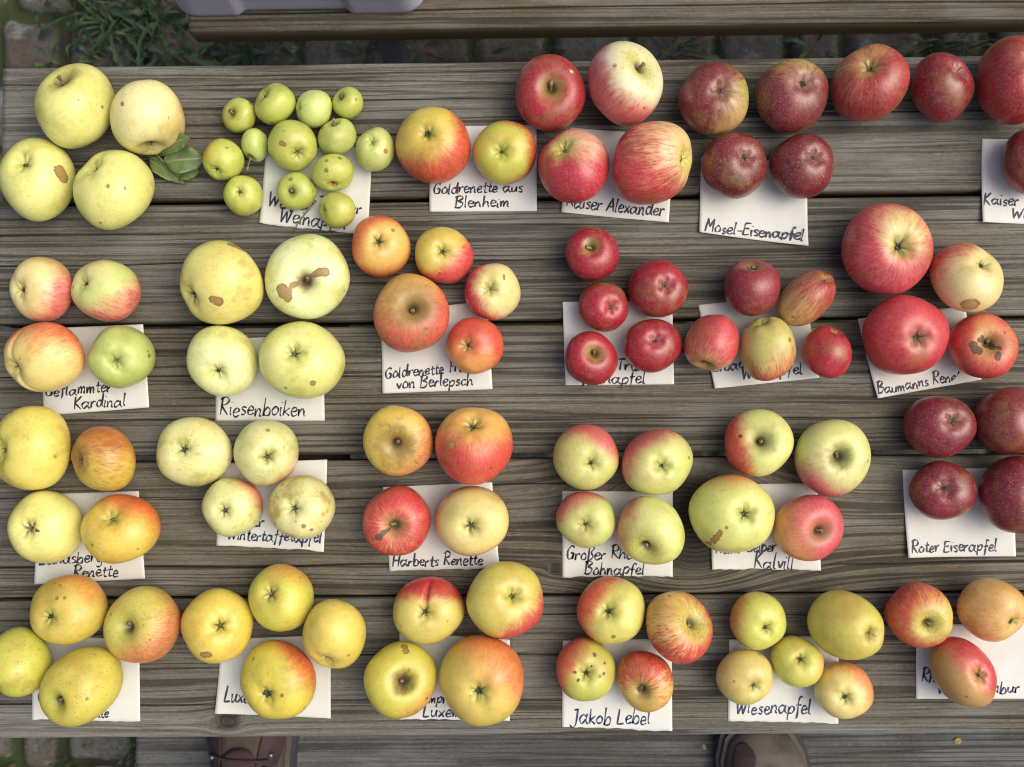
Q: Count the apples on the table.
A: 106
